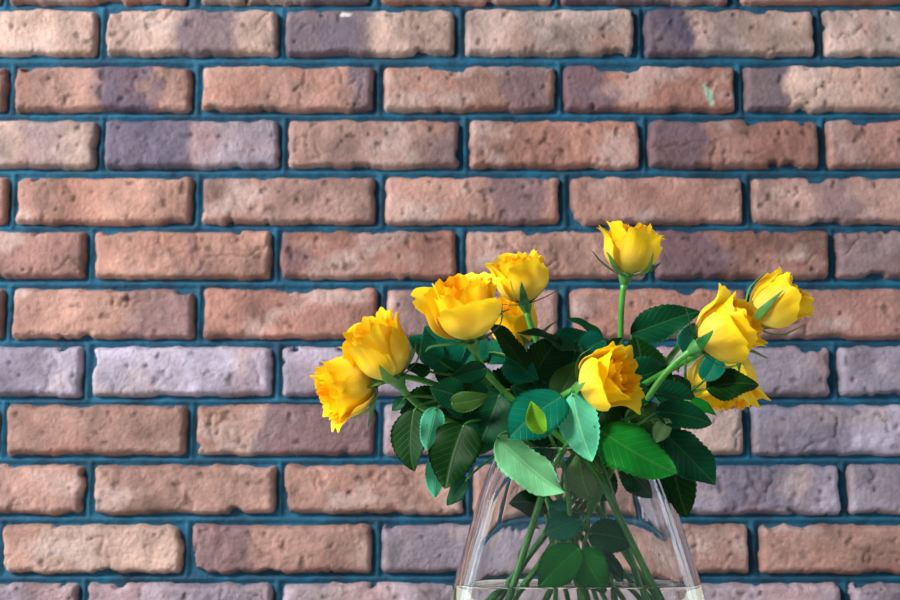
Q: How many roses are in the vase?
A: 10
